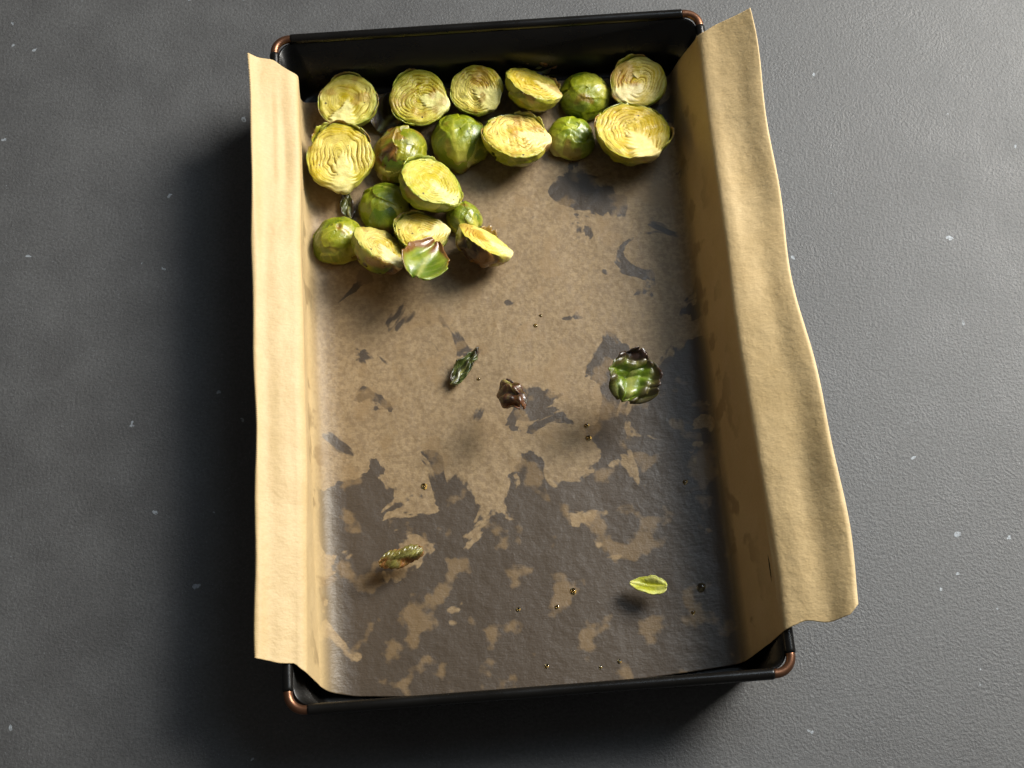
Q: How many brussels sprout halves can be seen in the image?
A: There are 19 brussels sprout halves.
